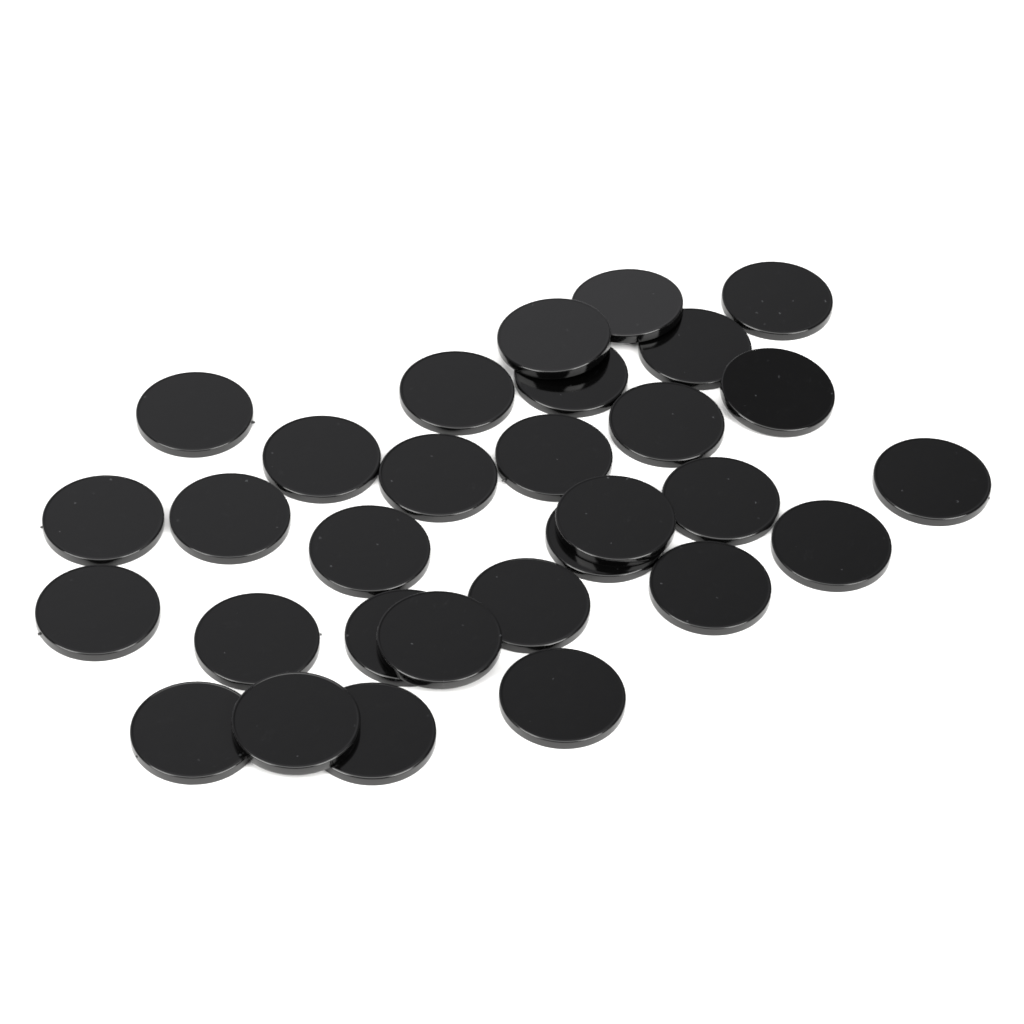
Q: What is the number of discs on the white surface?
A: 30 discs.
